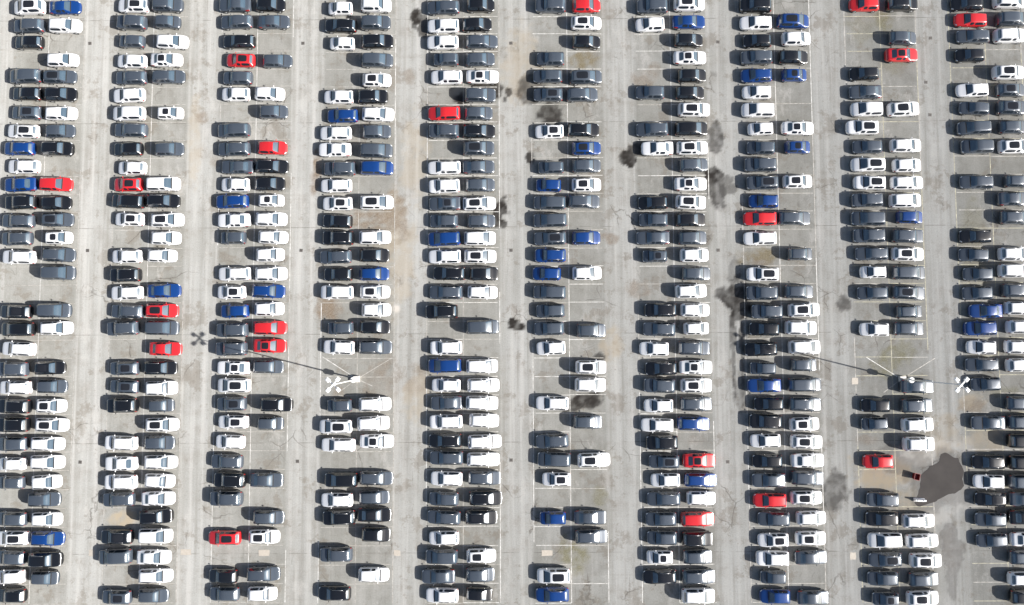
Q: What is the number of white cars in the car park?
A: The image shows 198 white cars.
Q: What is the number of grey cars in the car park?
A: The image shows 200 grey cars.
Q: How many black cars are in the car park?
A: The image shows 85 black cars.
